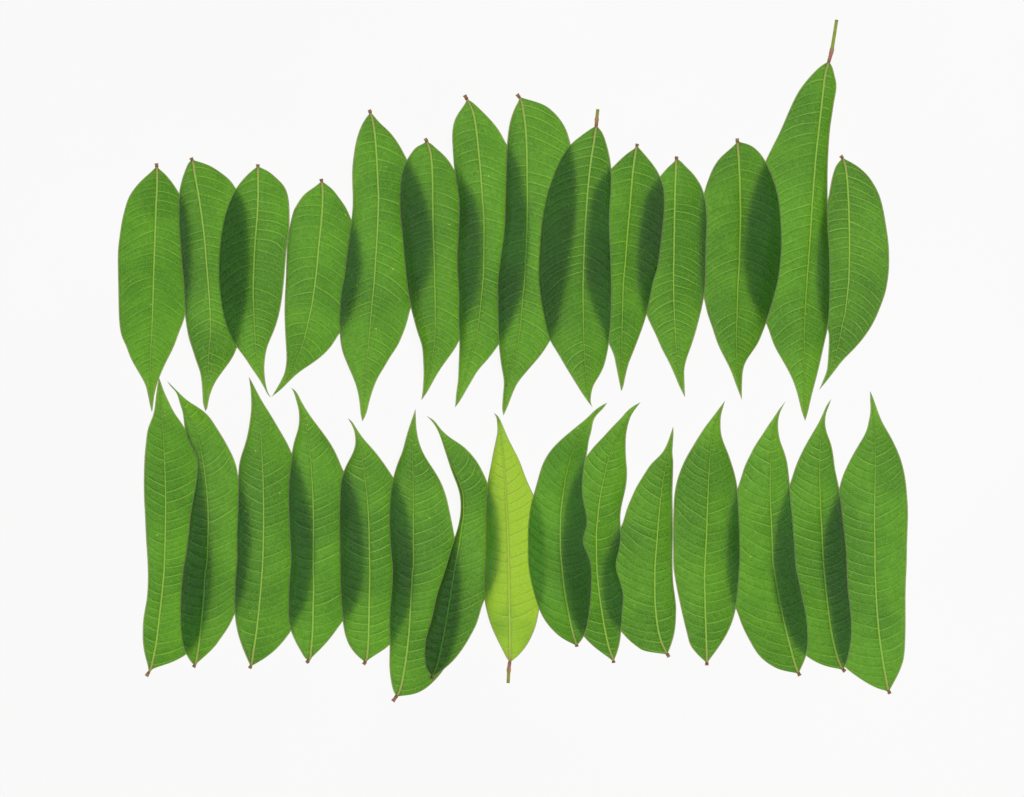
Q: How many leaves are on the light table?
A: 29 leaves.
